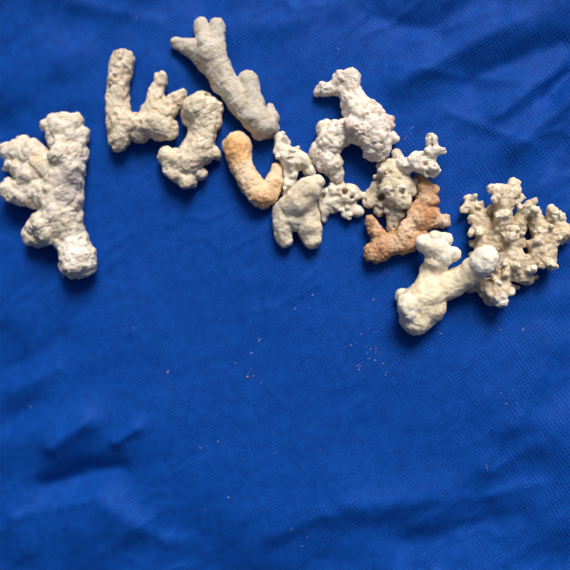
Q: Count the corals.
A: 13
